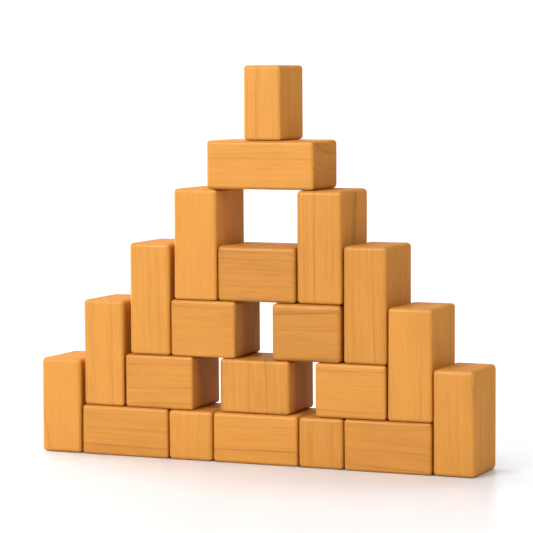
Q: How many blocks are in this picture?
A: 21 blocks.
